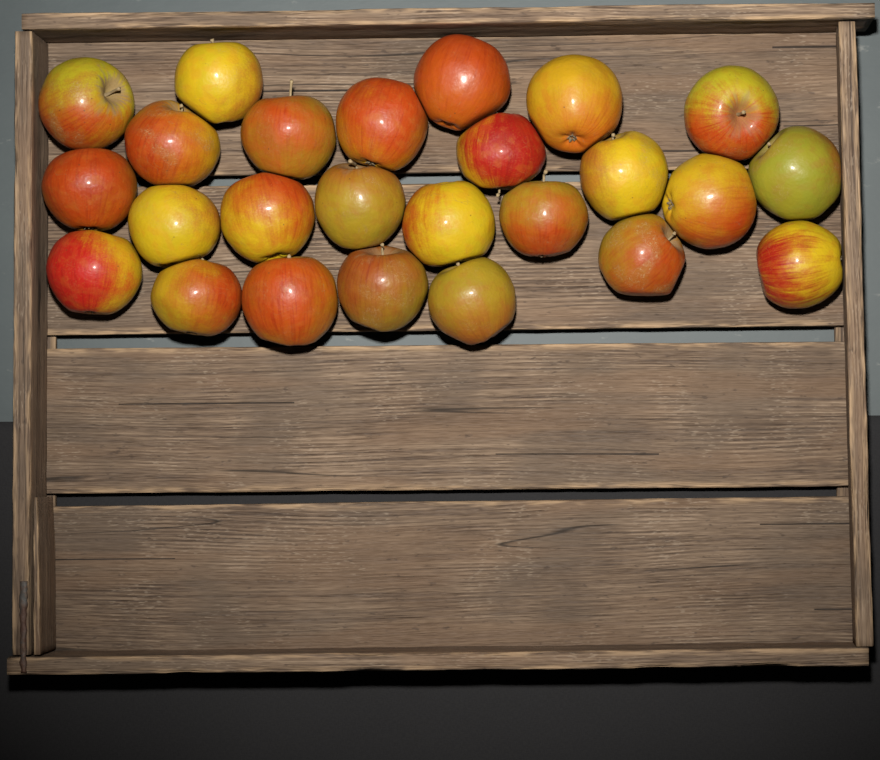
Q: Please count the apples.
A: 25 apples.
